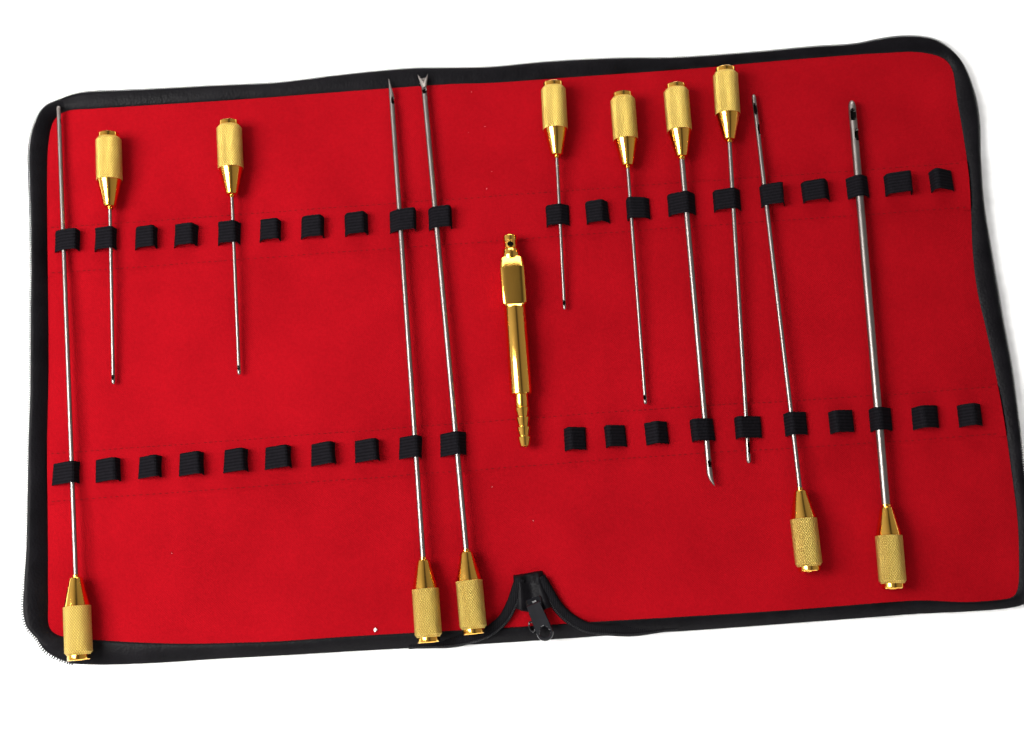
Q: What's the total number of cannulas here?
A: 11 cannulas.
